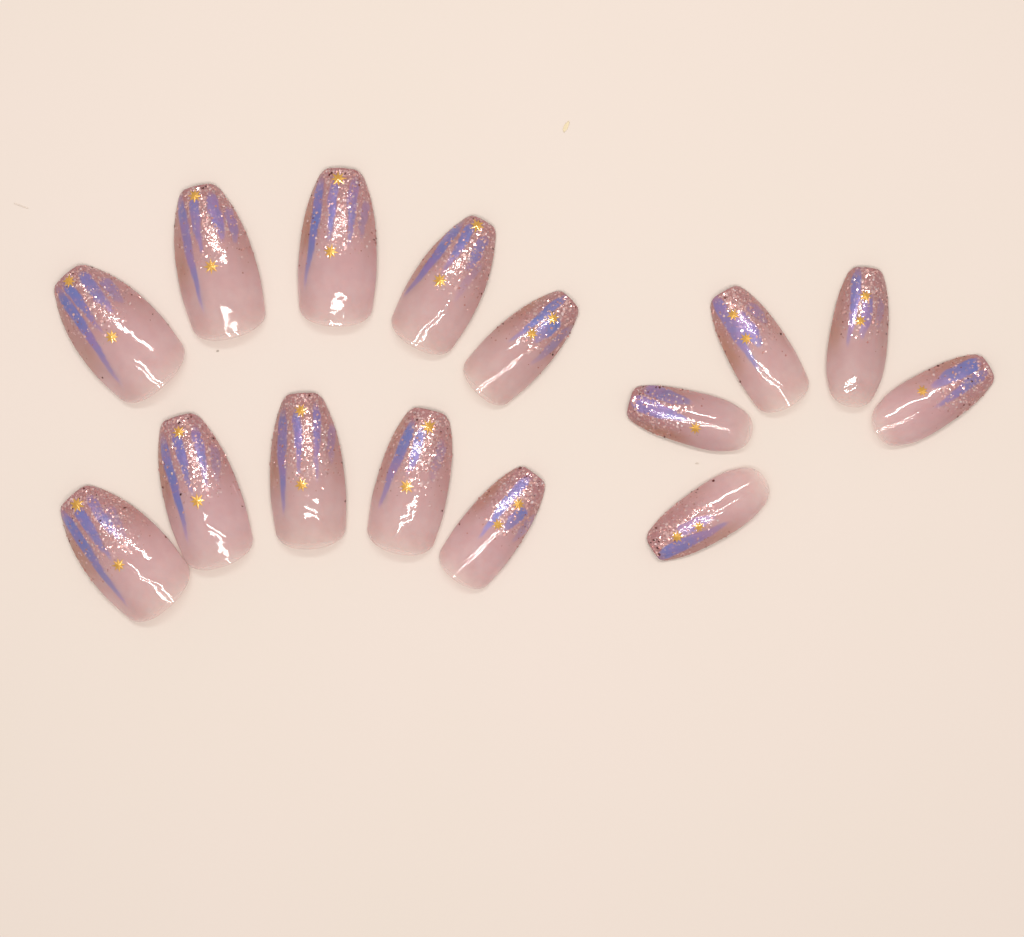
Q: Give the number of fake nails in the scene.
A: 15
